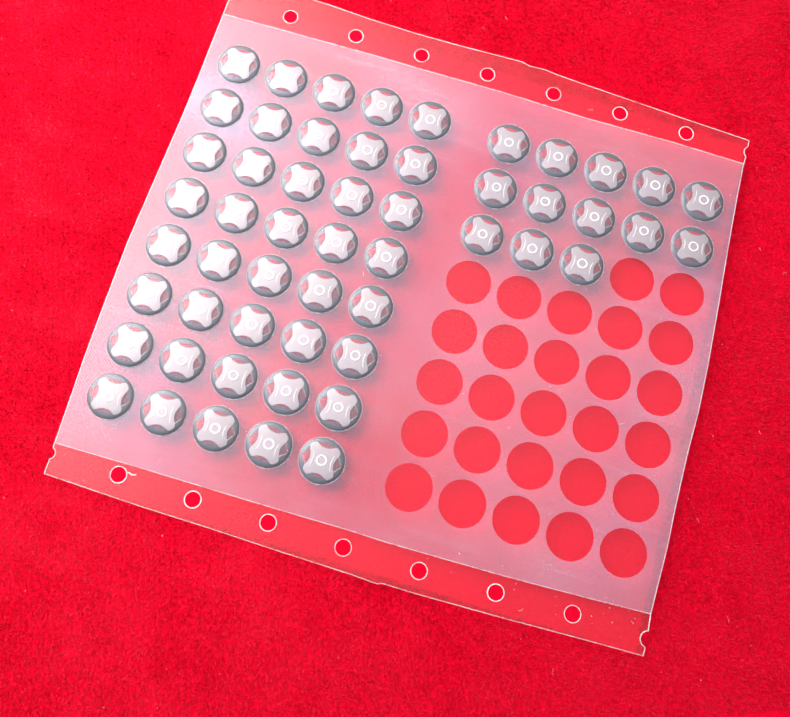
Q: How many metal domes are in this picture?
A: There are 53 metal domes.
